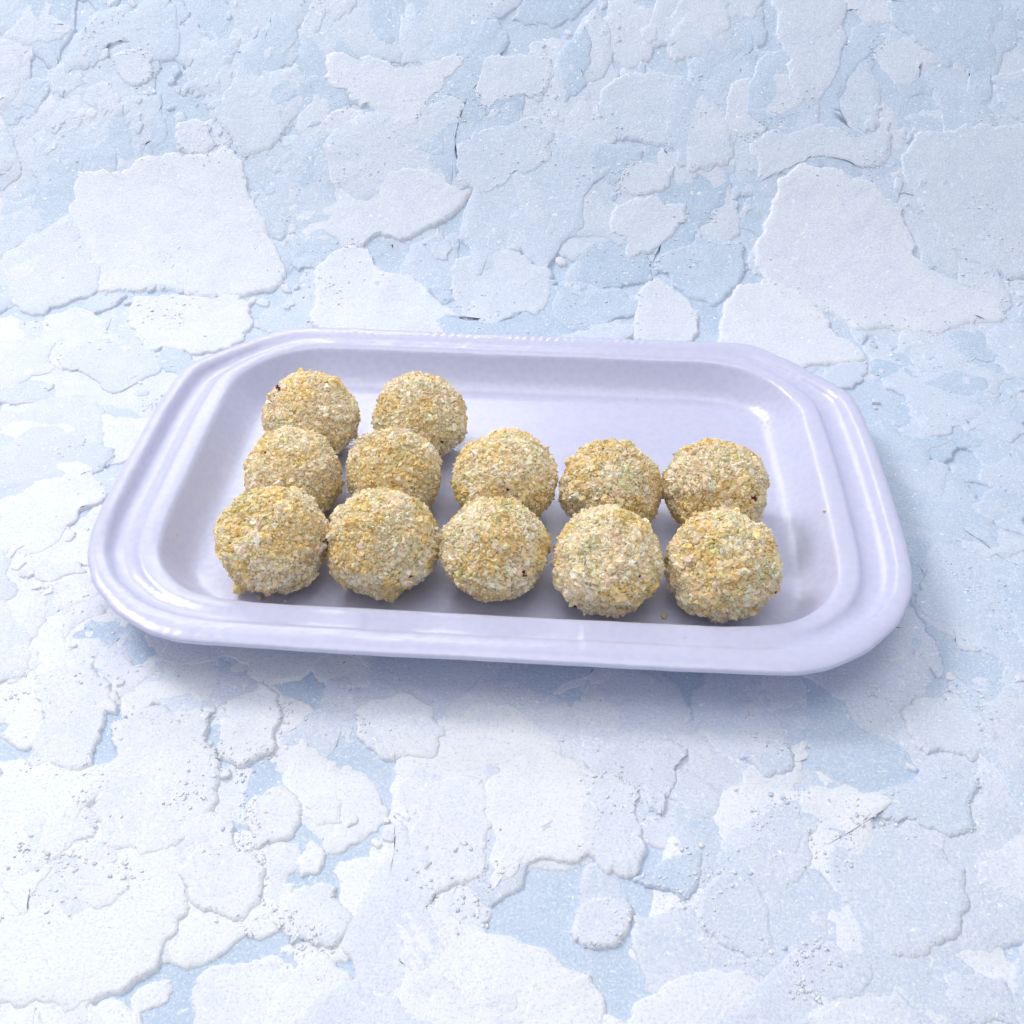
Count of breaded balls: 12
